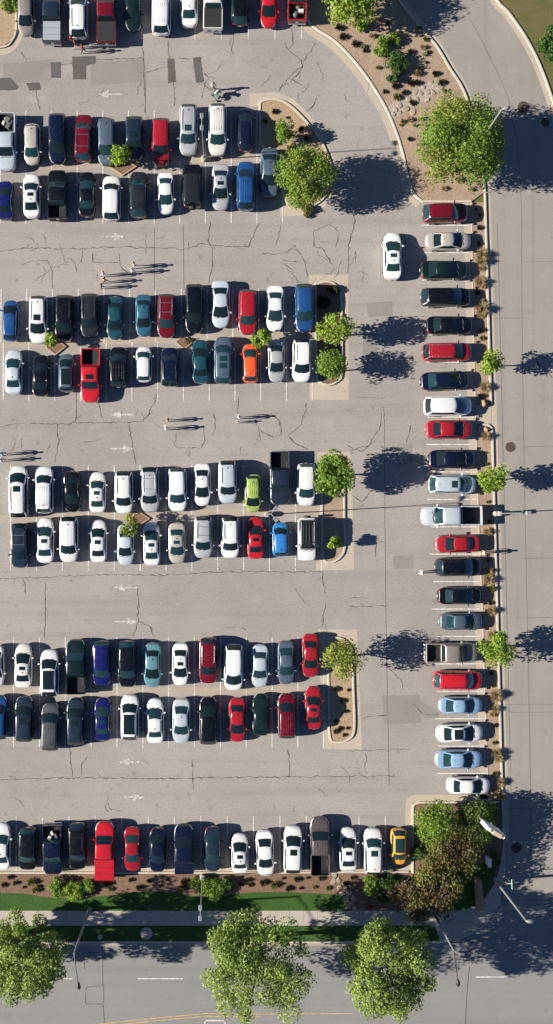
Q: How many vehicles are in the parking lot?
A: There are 145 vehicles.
